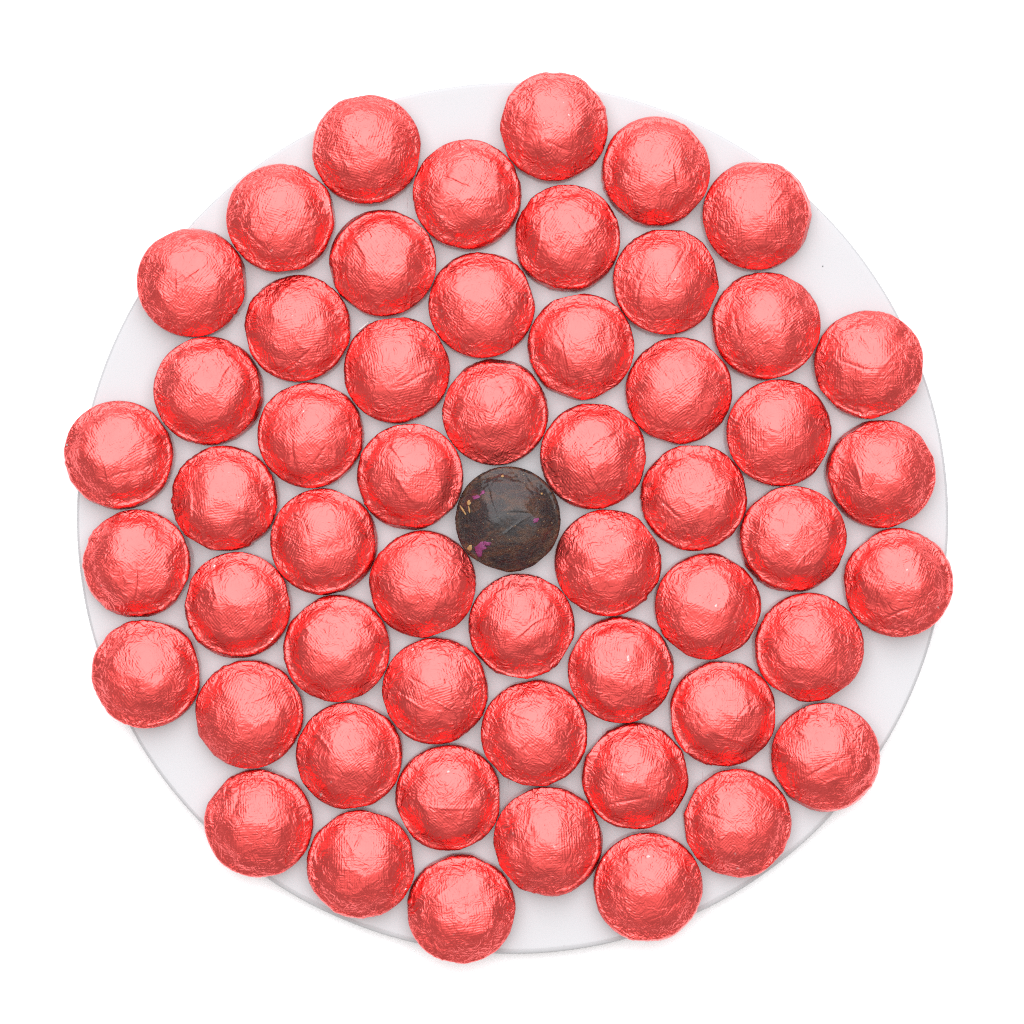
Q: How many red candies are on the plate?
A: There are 54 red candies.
